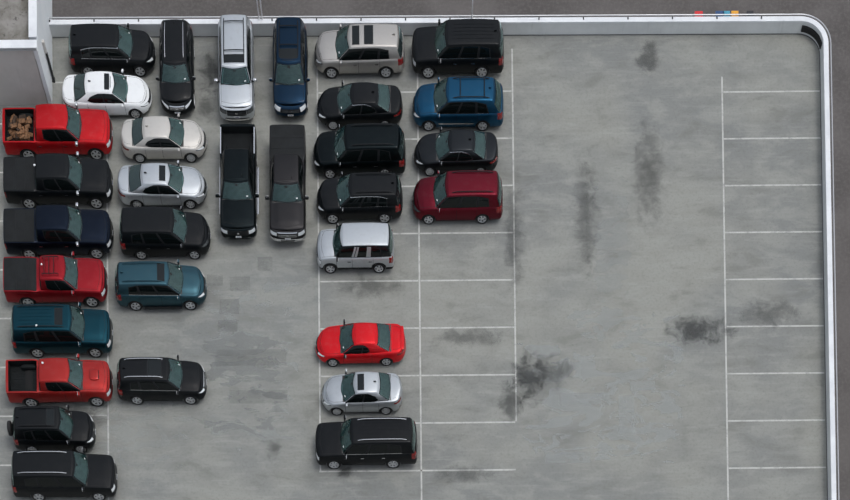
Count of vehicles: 32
